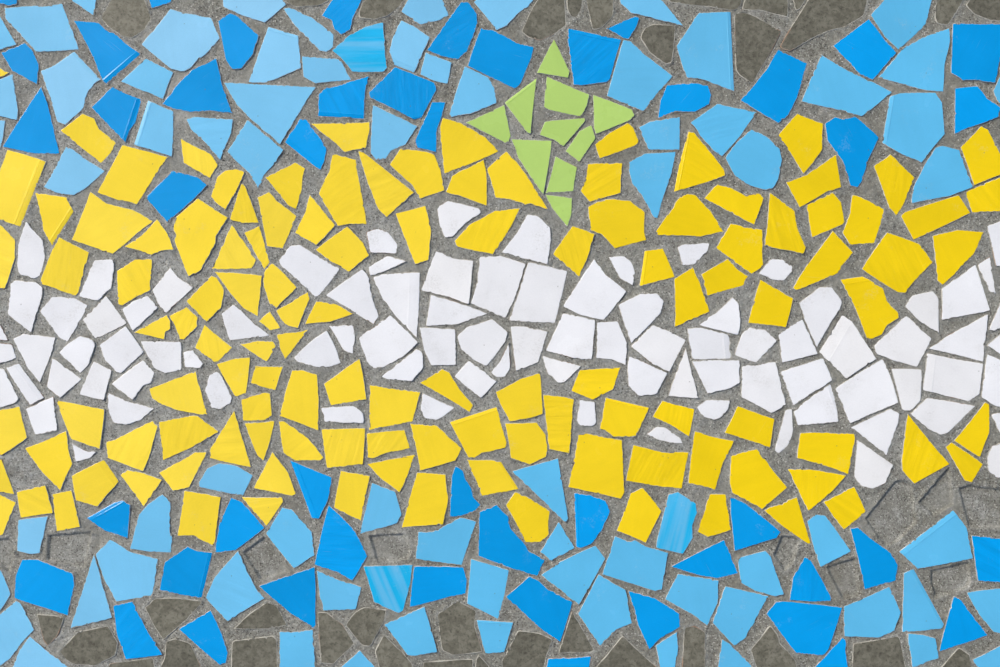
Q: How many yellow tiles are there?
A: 120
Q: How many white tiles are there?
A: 88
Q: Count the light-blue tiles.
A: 74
